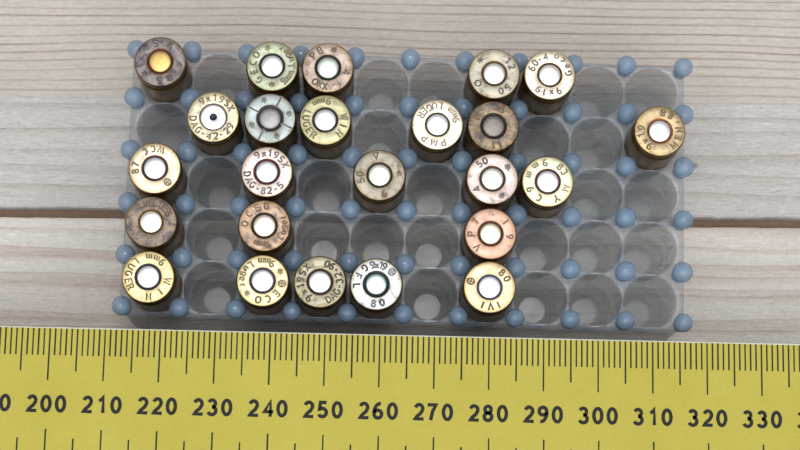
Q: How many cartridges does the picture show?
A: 24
